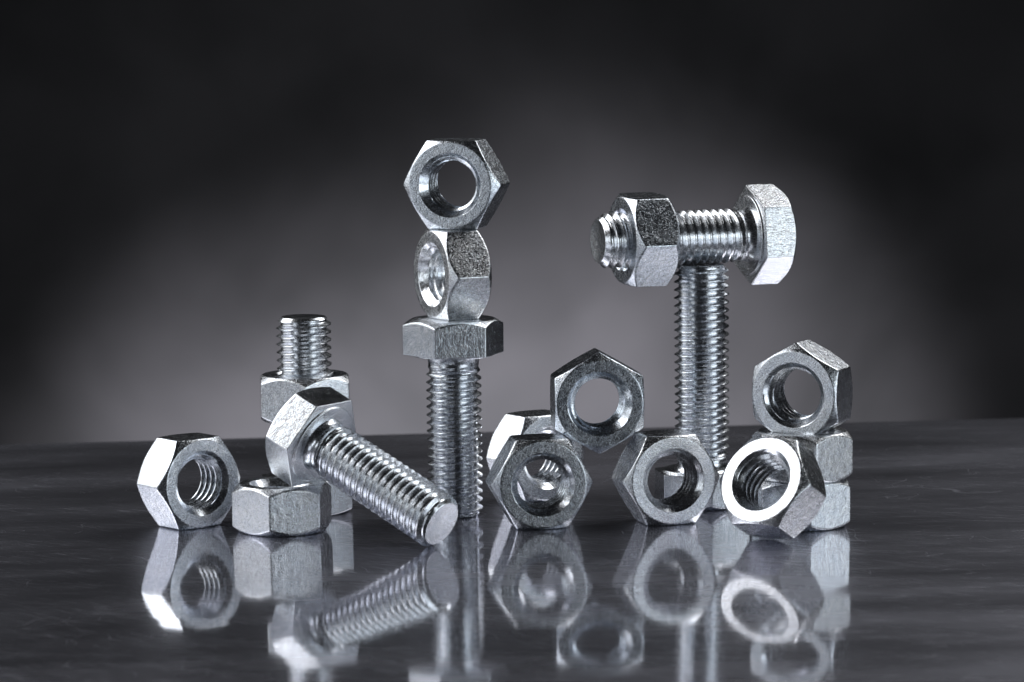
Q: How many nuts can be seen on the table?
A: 14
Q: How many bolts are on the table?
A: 5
